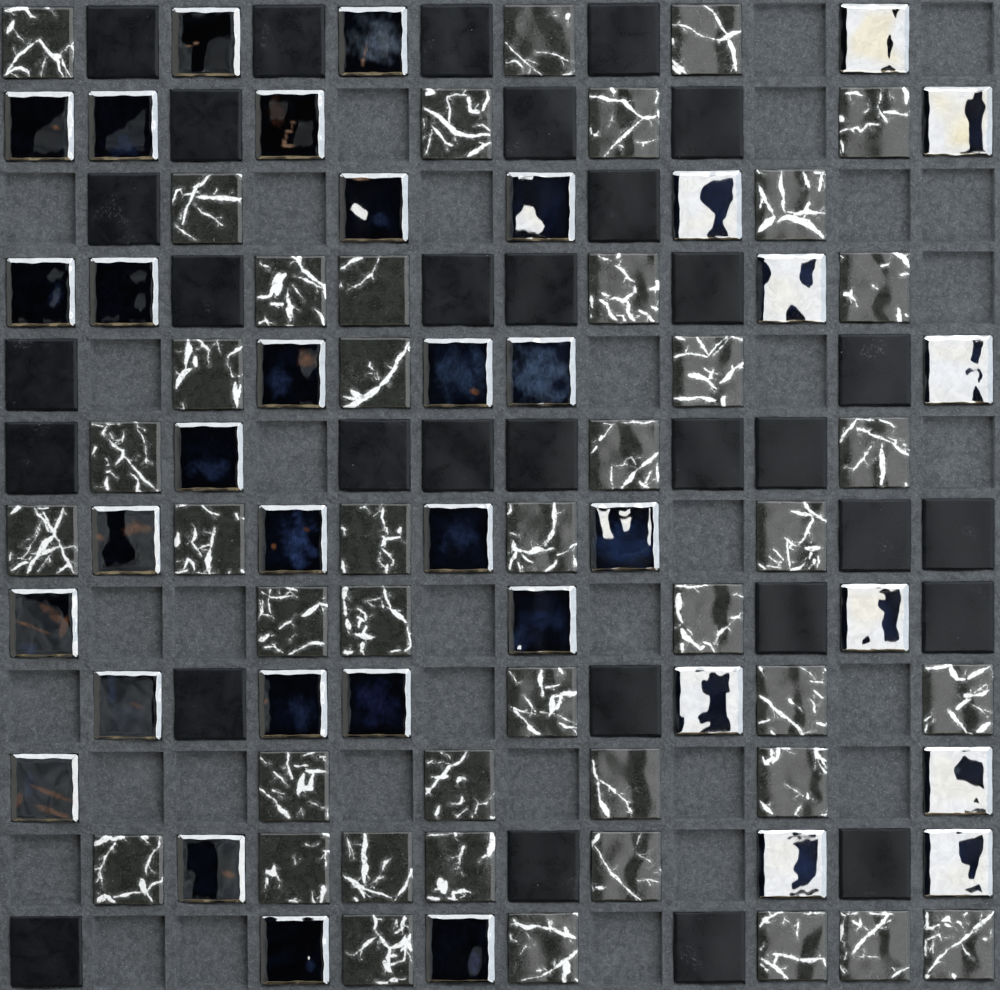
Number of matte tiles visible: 31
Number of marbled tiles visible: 43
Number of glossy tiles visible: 36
